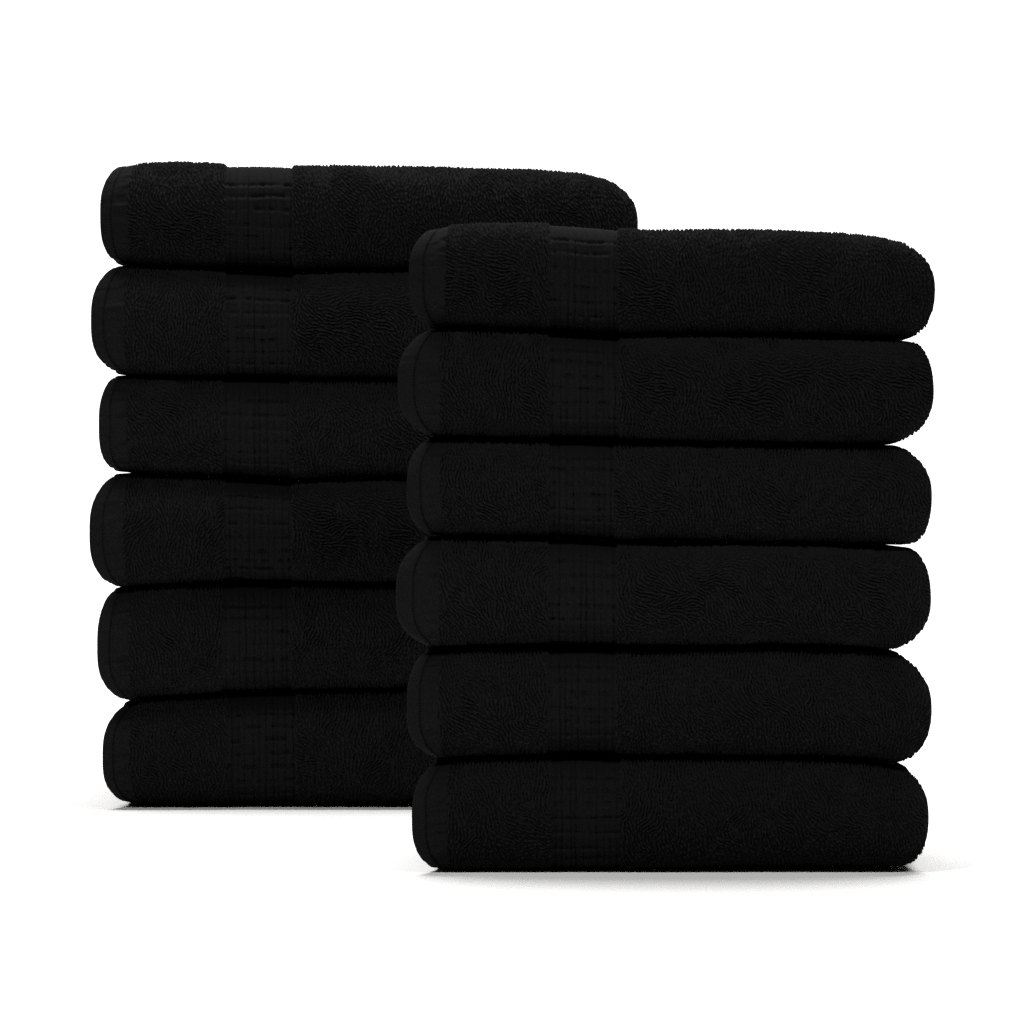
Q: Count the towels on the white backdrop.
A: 12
